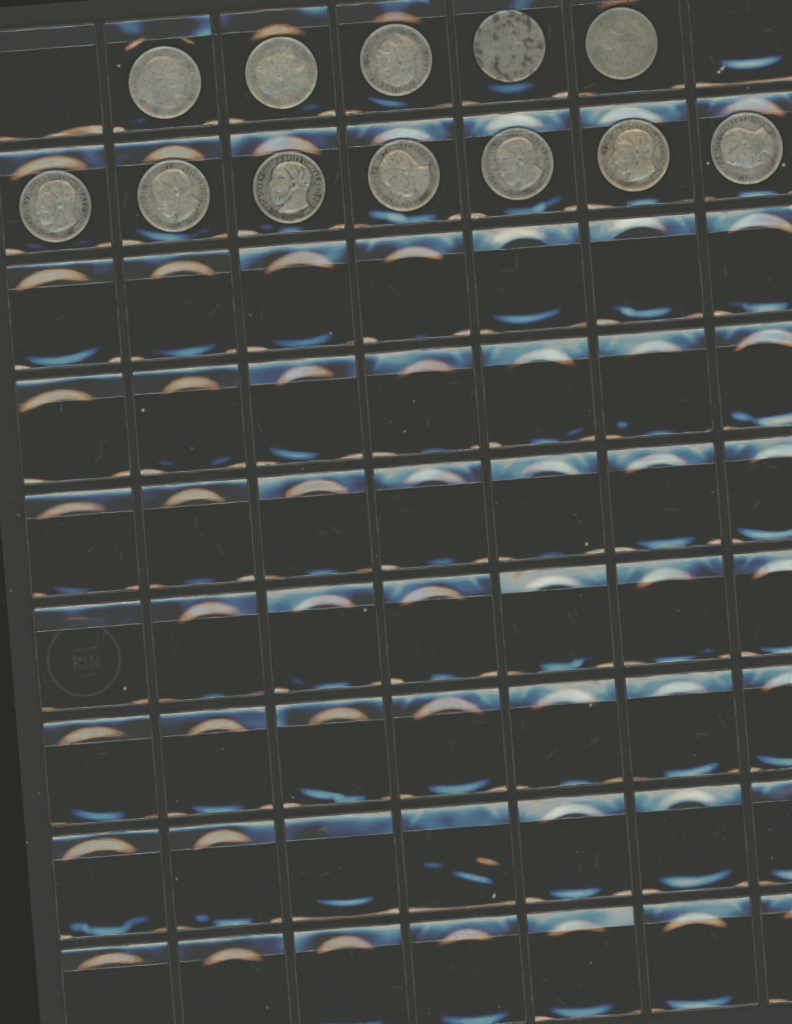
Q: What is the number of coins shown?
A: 12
